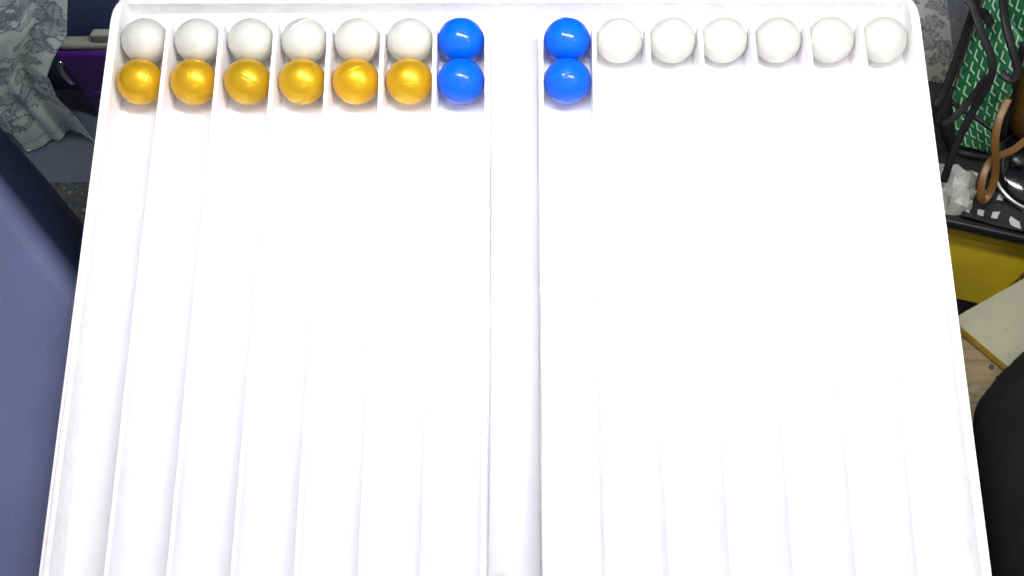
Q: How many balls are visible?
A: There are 22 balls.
